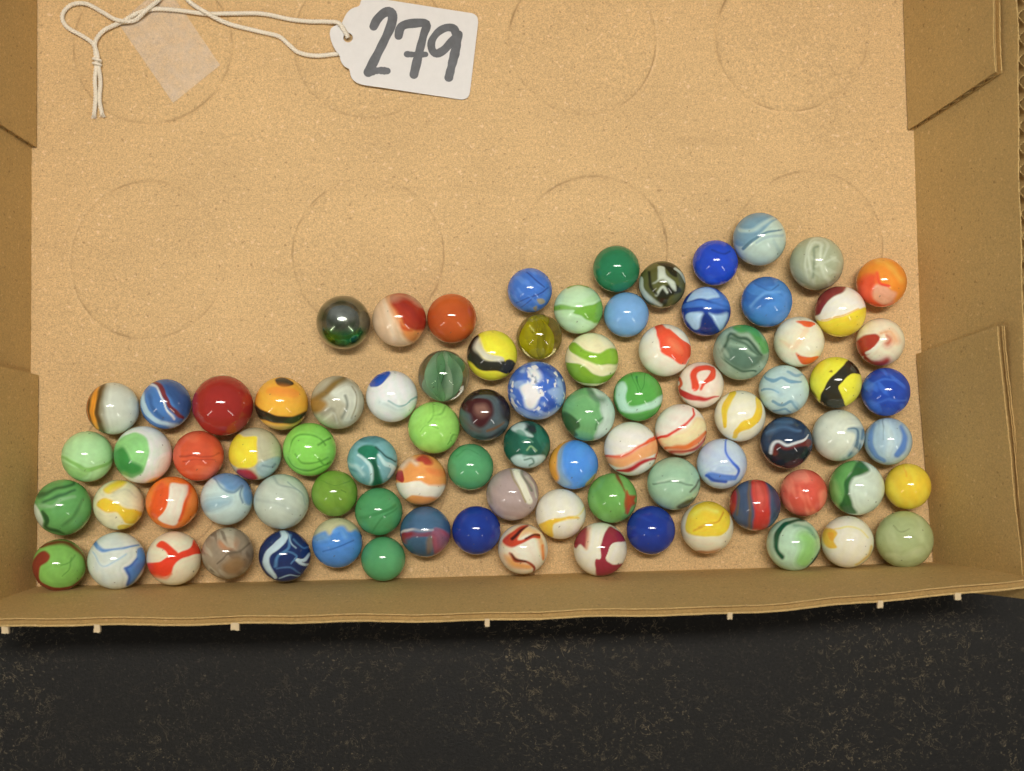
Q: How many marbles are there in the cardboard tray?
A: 86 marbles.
